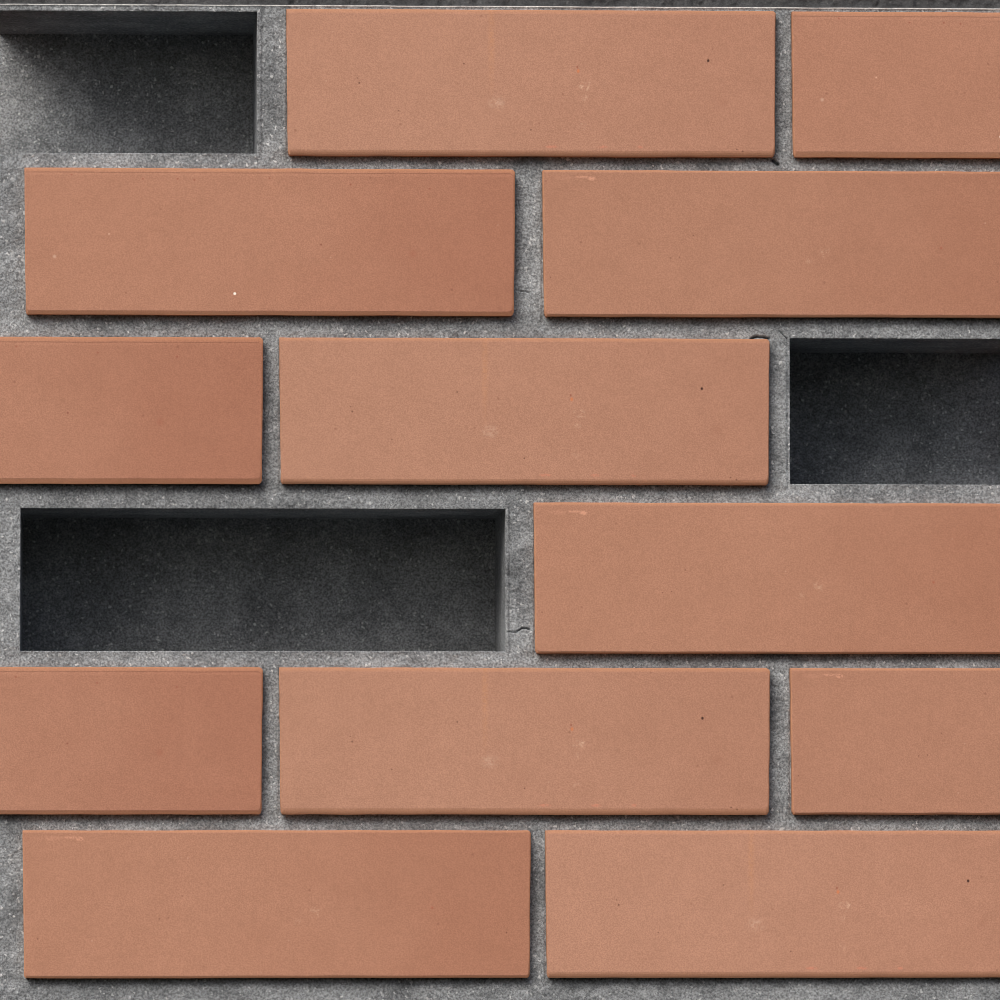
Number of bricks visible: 12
